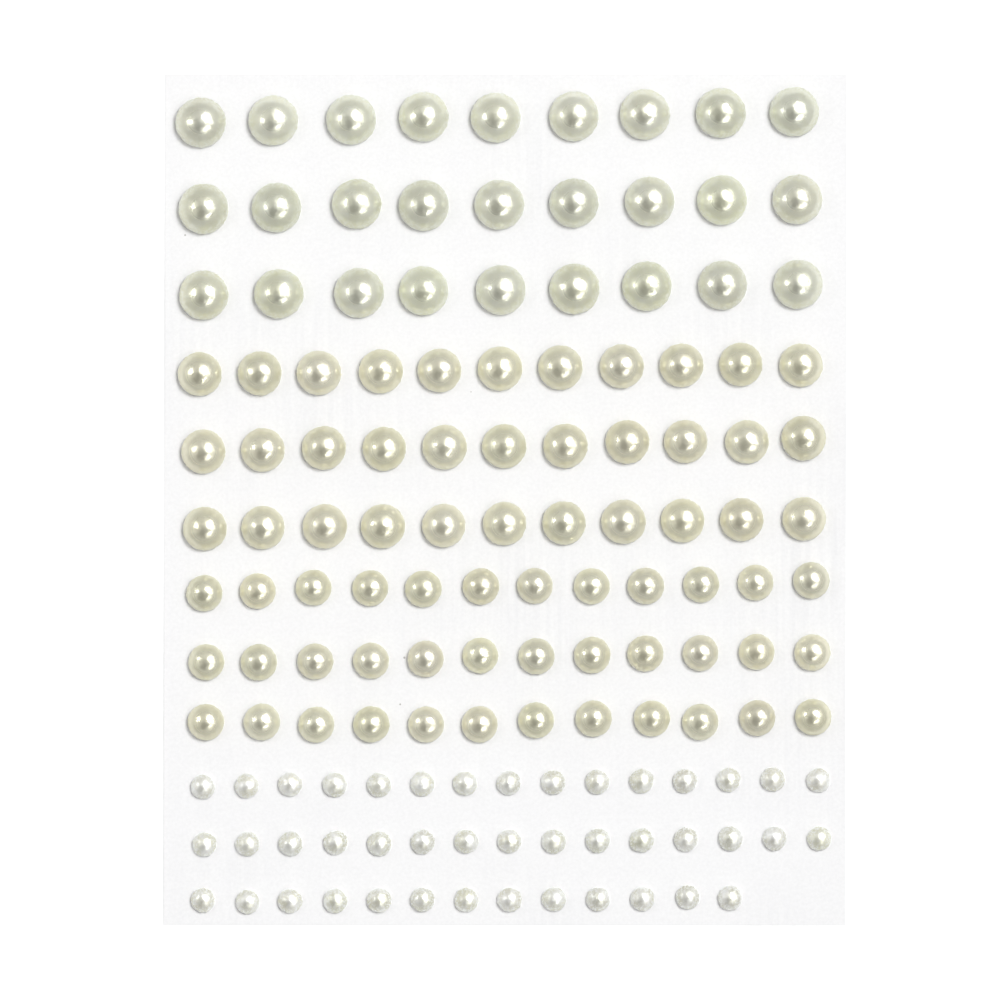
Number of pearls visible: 139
